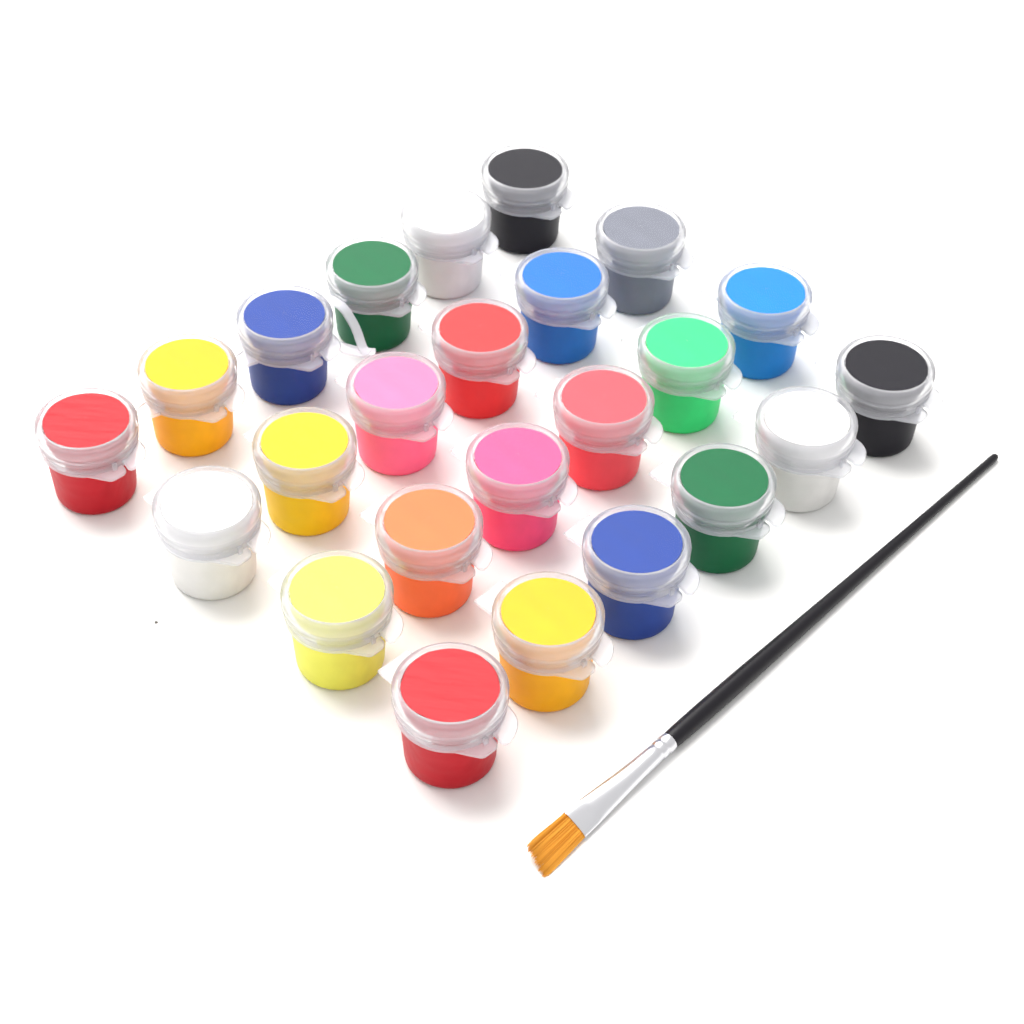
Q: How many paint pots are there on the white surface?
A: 24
